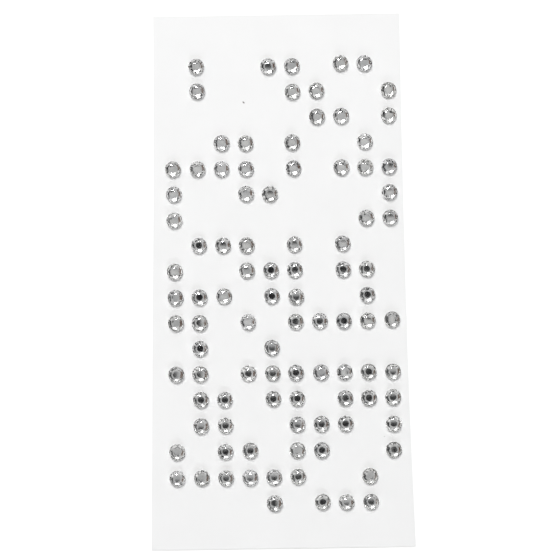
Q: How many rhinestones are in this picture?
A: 97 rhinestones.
